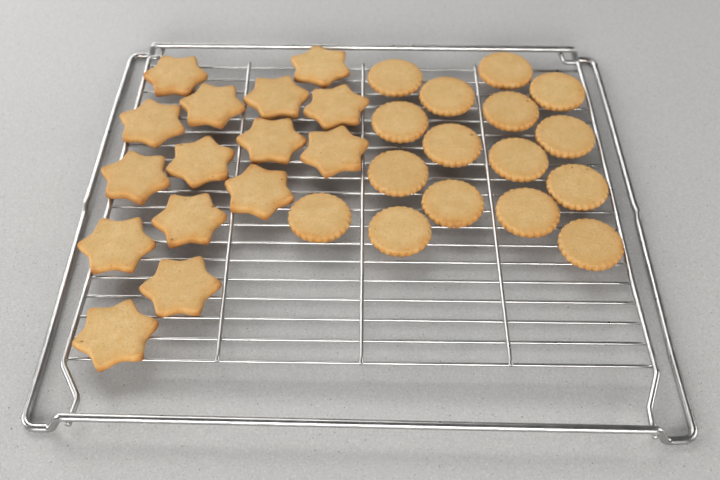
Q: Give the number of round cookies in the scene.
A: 16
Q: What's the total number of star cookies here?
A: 15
